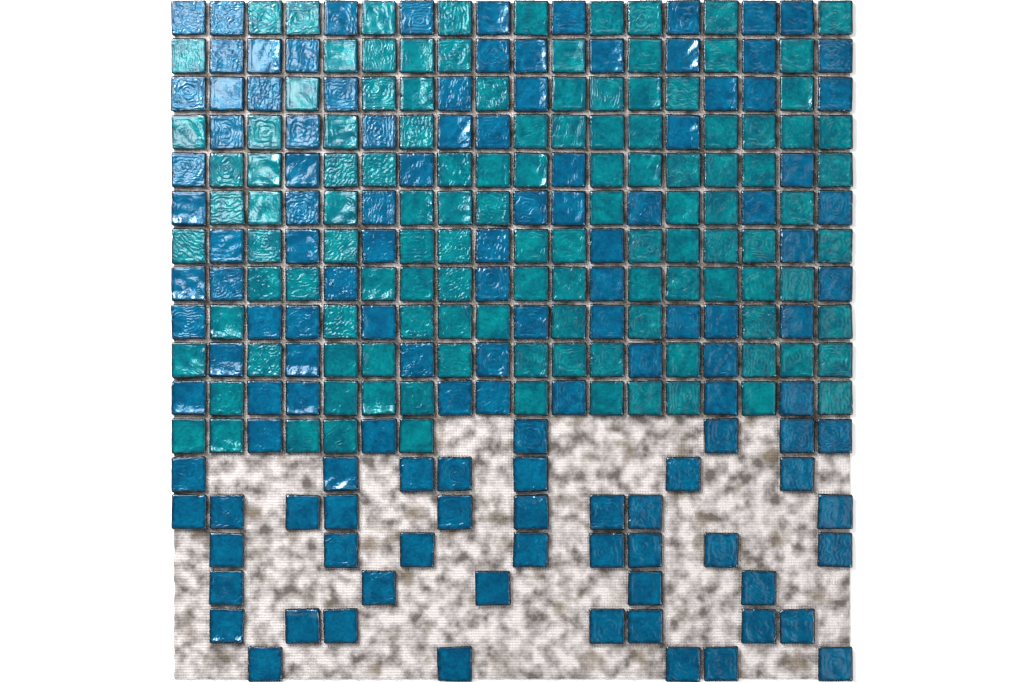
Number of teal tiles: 122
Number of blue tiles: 128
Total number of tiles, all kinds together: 250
